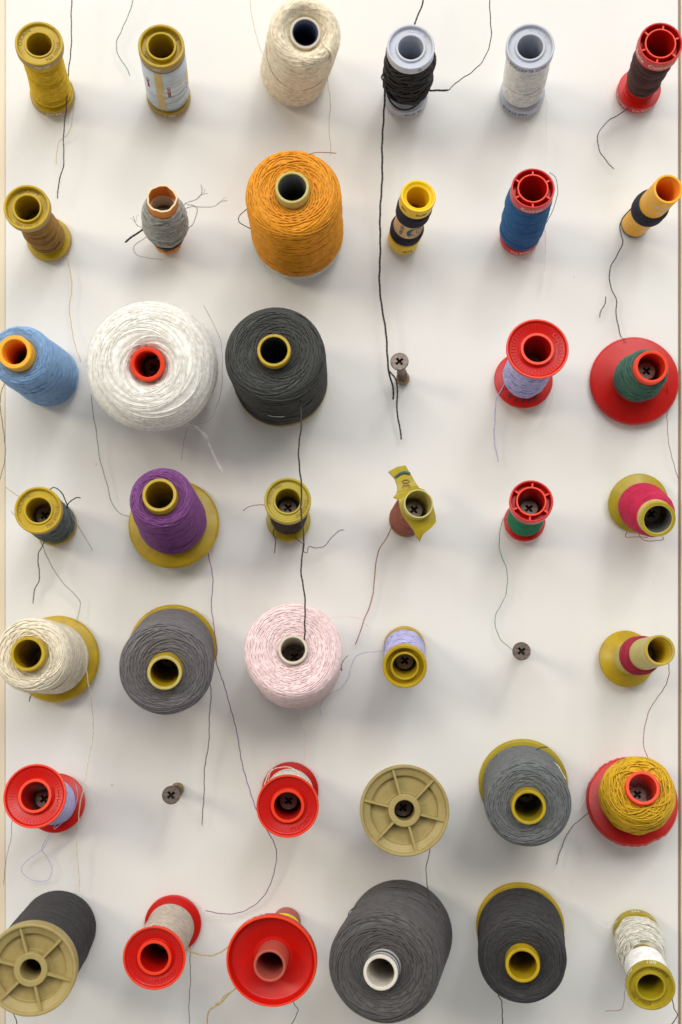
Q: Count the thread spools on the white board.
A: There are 39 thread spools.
